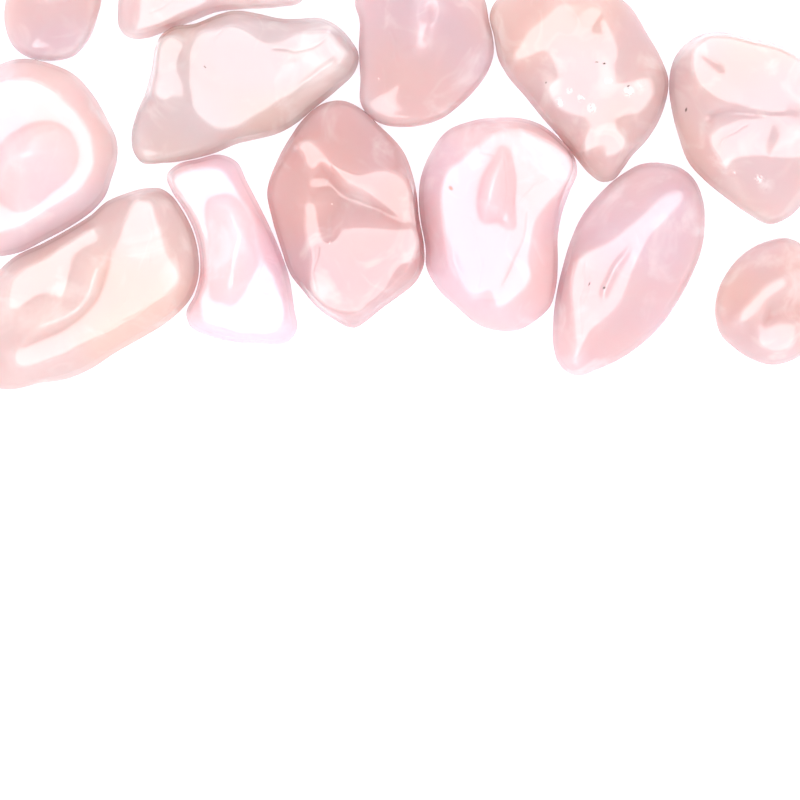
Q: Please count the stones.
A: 13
